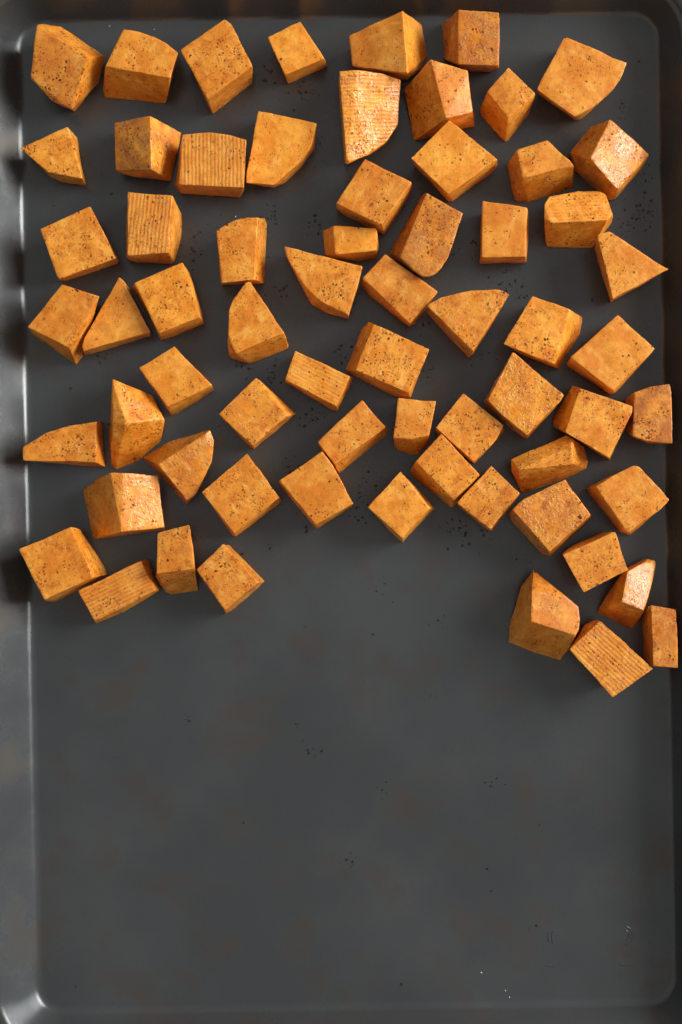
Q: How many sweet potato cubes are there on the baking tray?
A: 66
